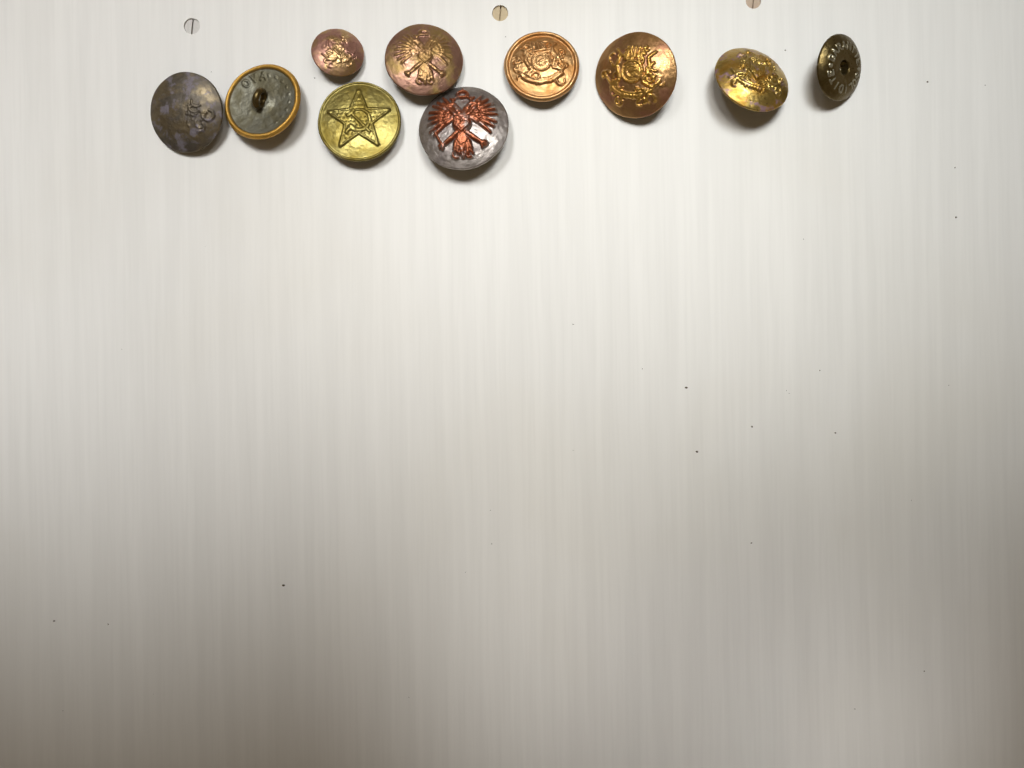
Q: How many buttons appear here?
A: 10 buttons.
